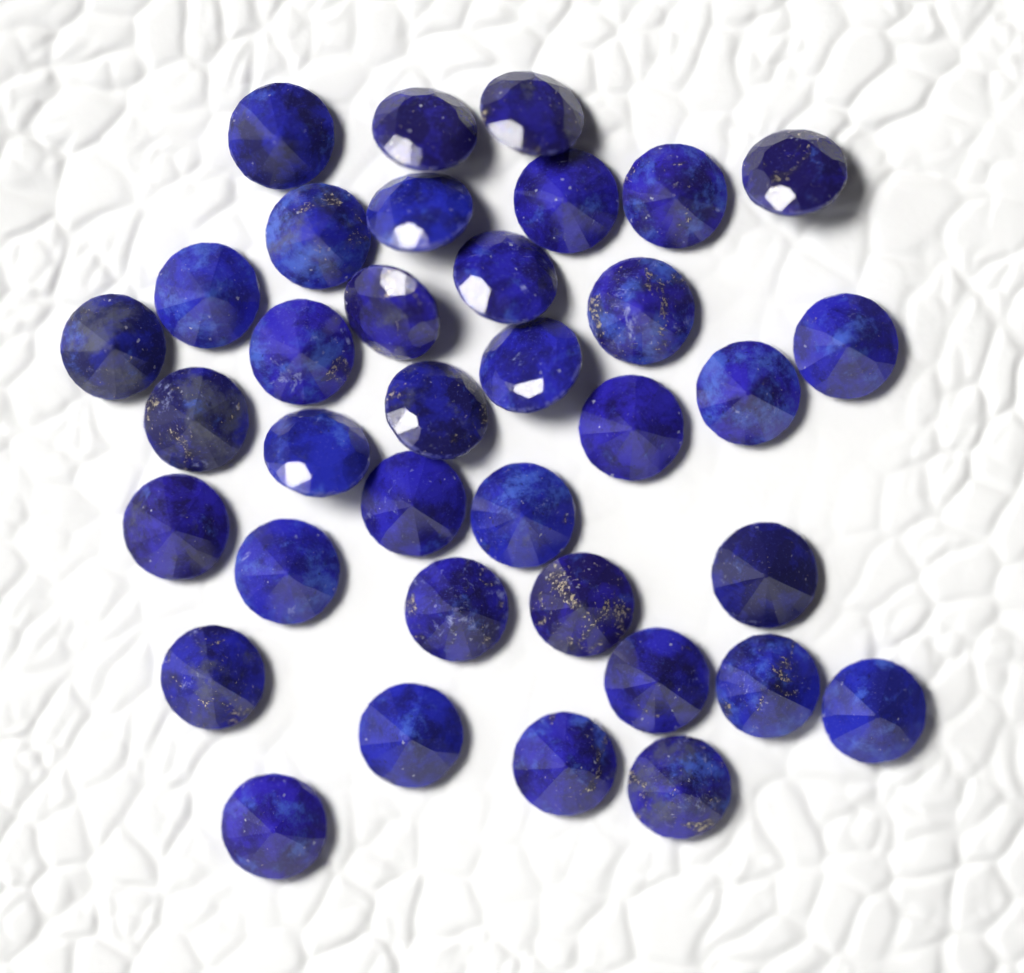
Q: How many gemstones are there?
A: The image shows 36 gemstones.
